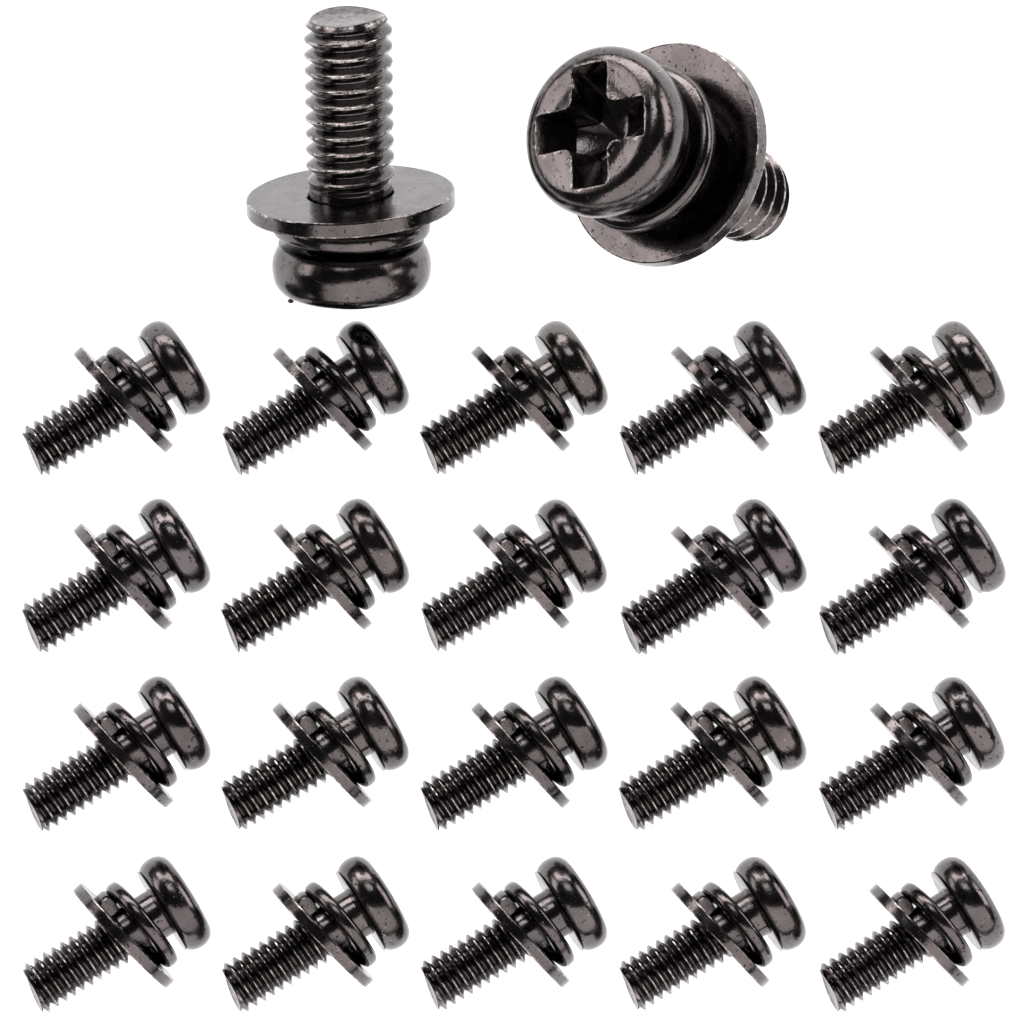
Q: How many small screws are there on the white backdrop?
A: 20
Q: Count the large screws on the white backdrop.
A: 2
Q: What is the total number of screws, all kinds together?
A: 22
